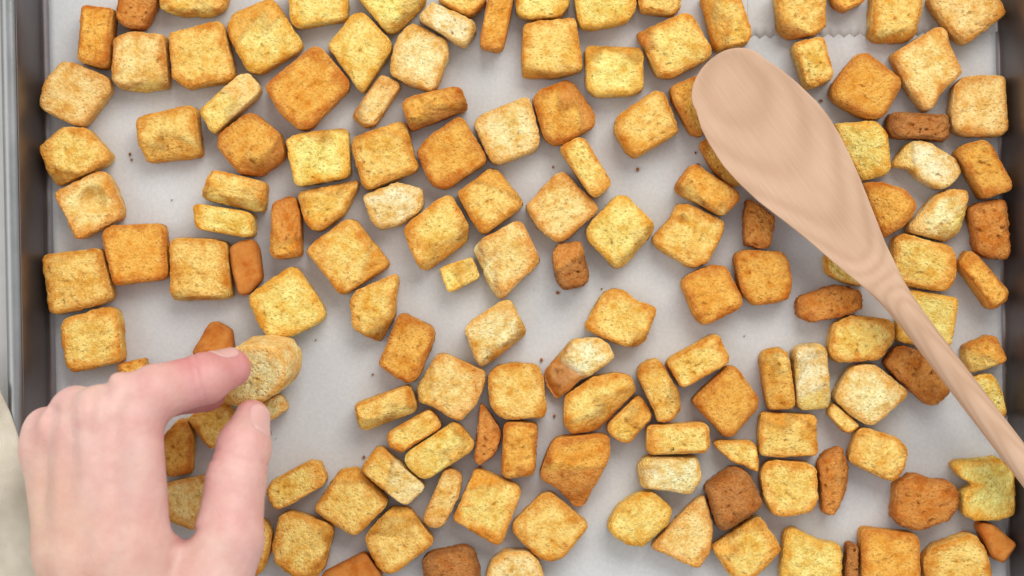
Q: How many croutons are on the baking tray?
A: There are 145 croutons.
